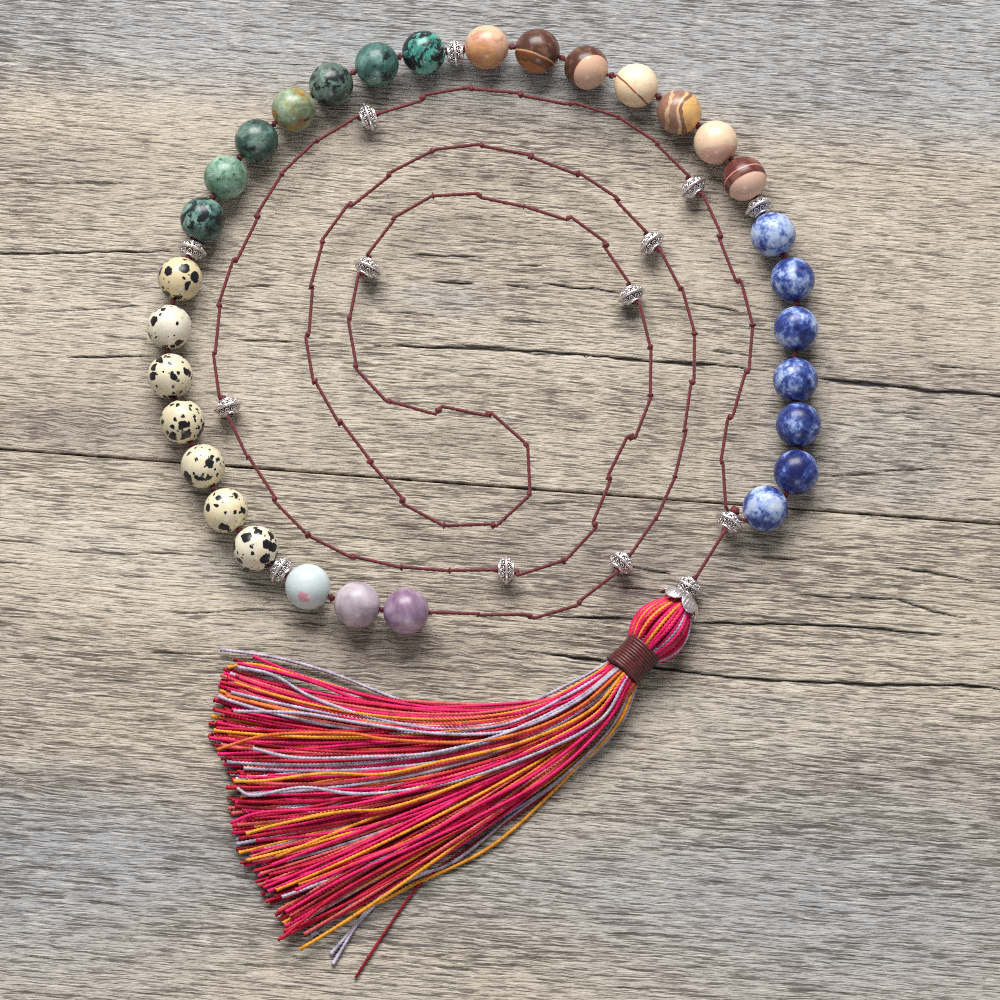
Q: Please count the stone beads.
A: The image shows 31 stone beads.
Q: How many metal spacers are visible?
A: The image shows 14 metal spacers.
